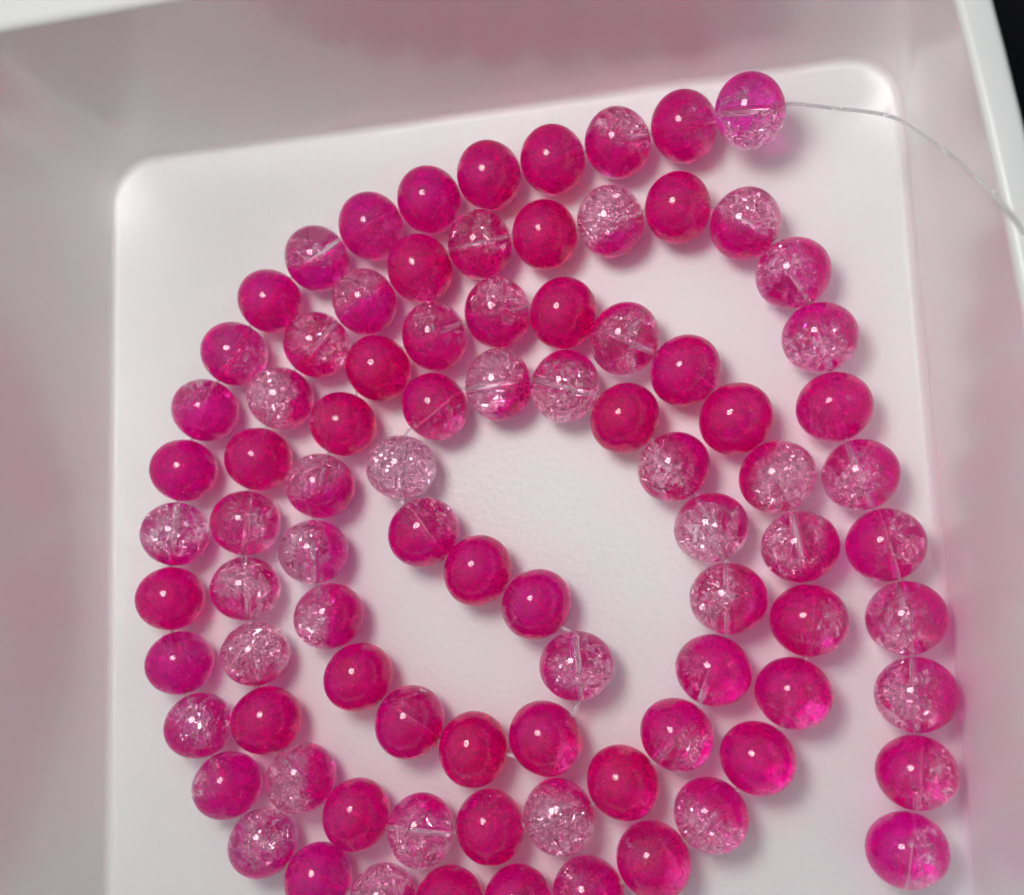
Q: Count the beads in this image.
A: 88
